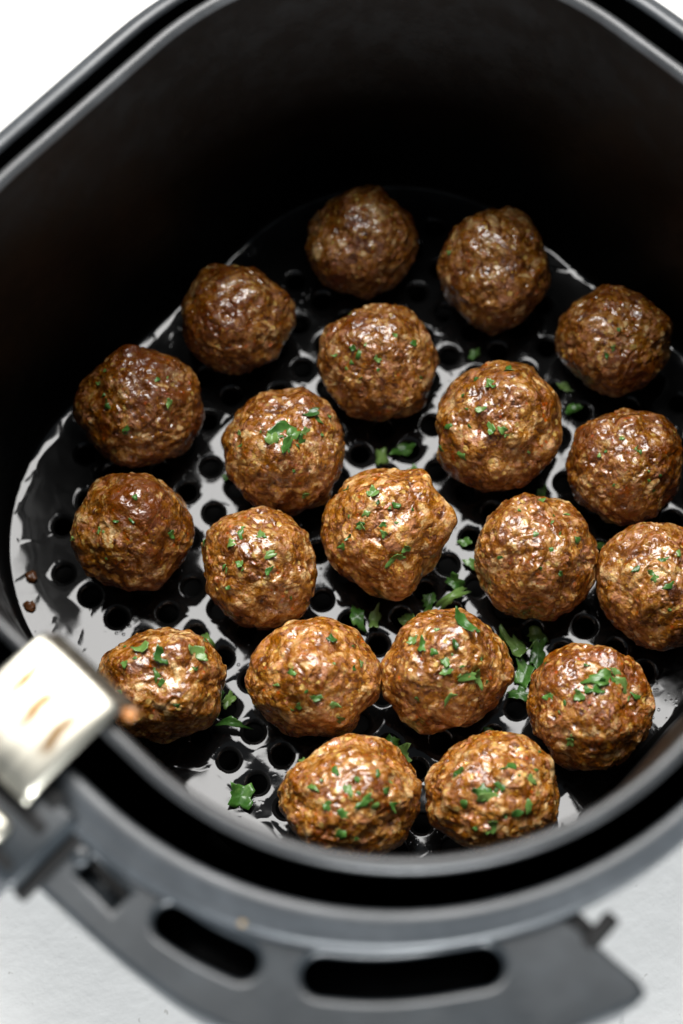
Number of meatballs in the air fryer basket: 20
